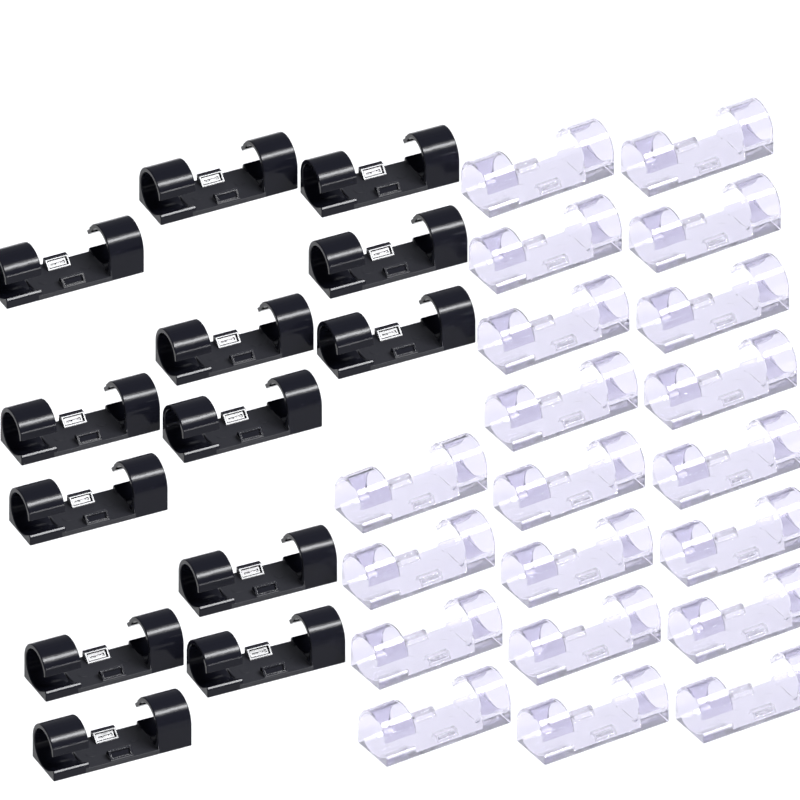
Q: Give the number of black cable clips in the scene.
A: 13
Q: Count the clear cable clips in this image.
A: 20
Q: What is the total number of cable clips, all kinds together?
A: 33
